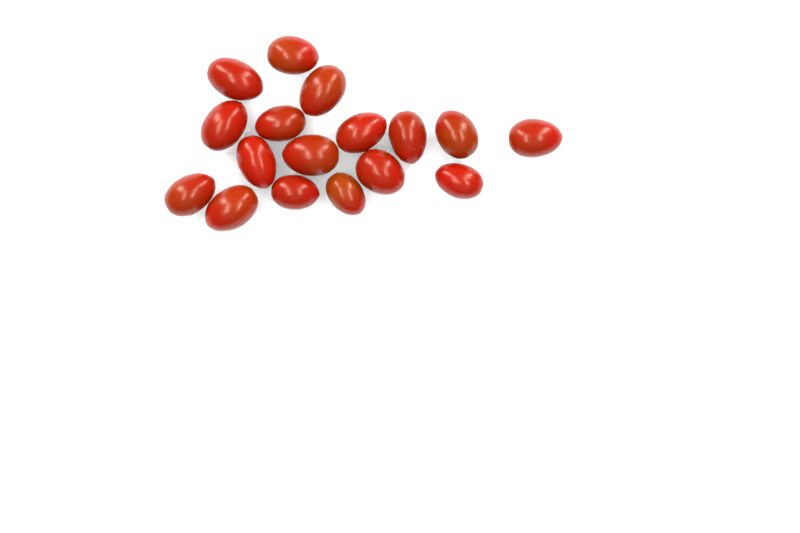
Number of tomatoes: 17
